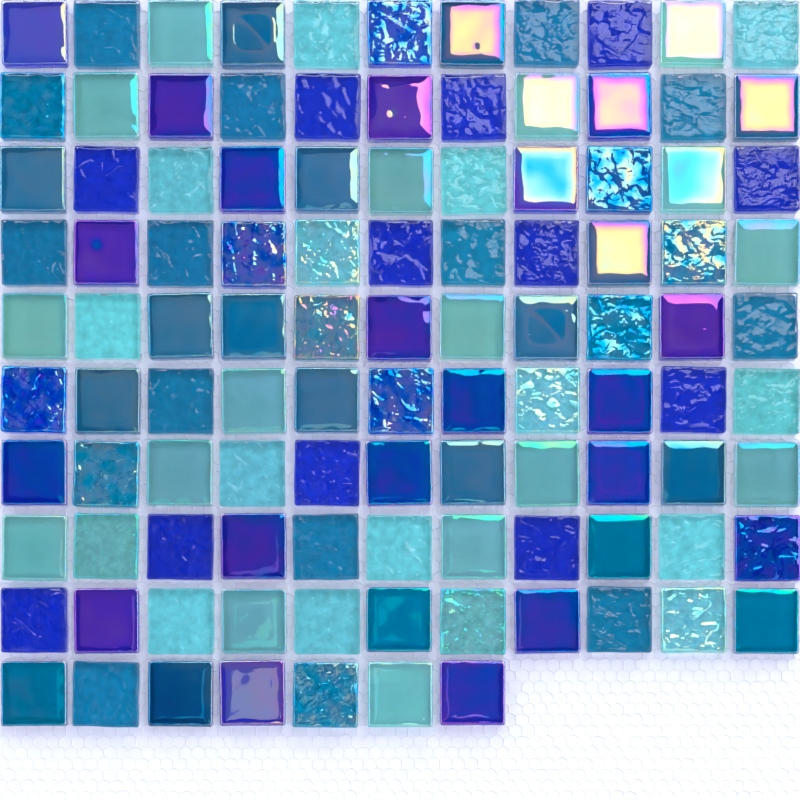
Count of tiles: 106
